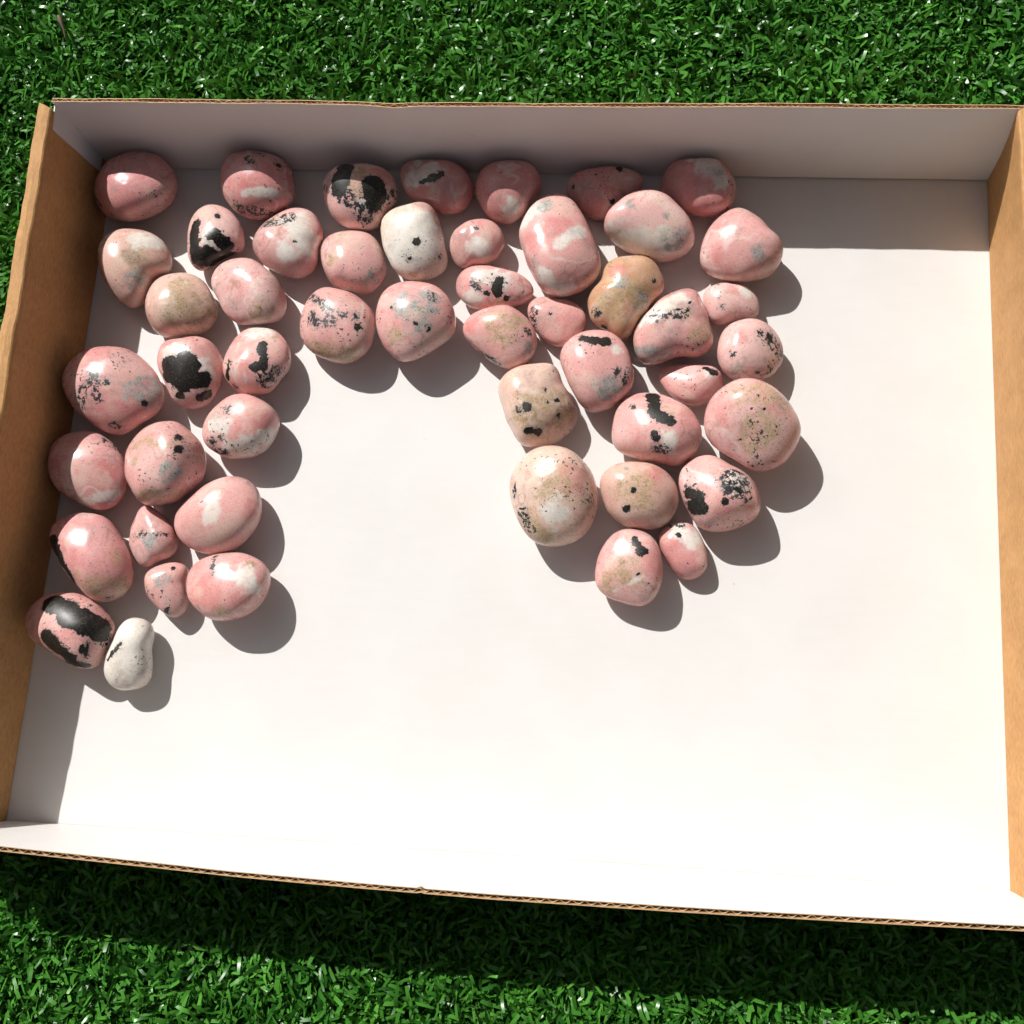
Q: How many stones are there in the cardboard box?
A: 50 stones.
